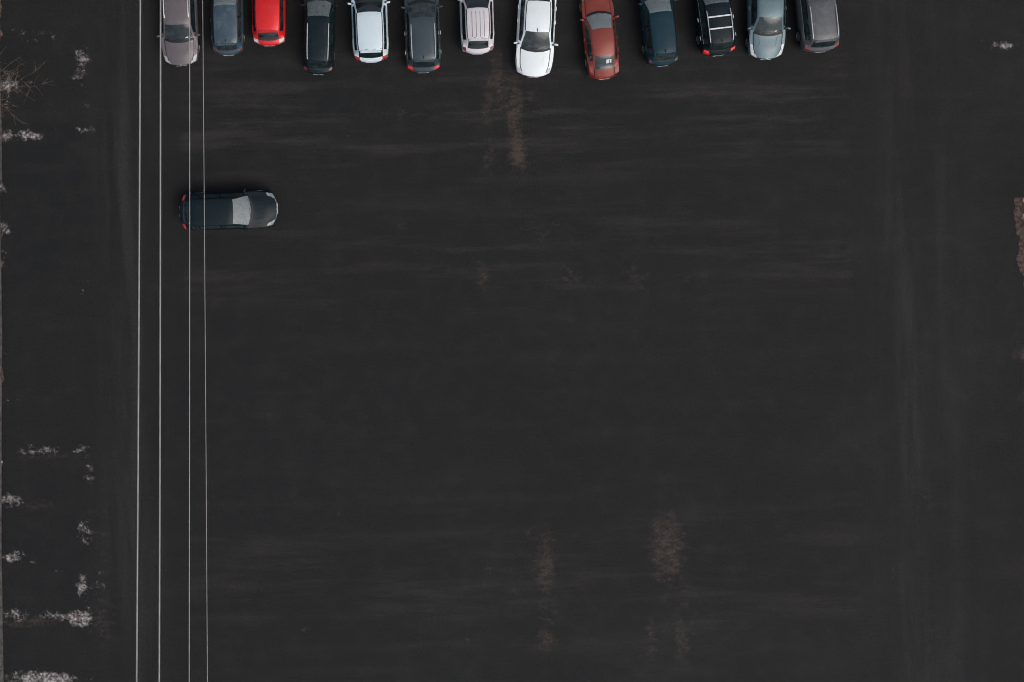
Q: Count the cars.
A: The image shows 14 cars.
